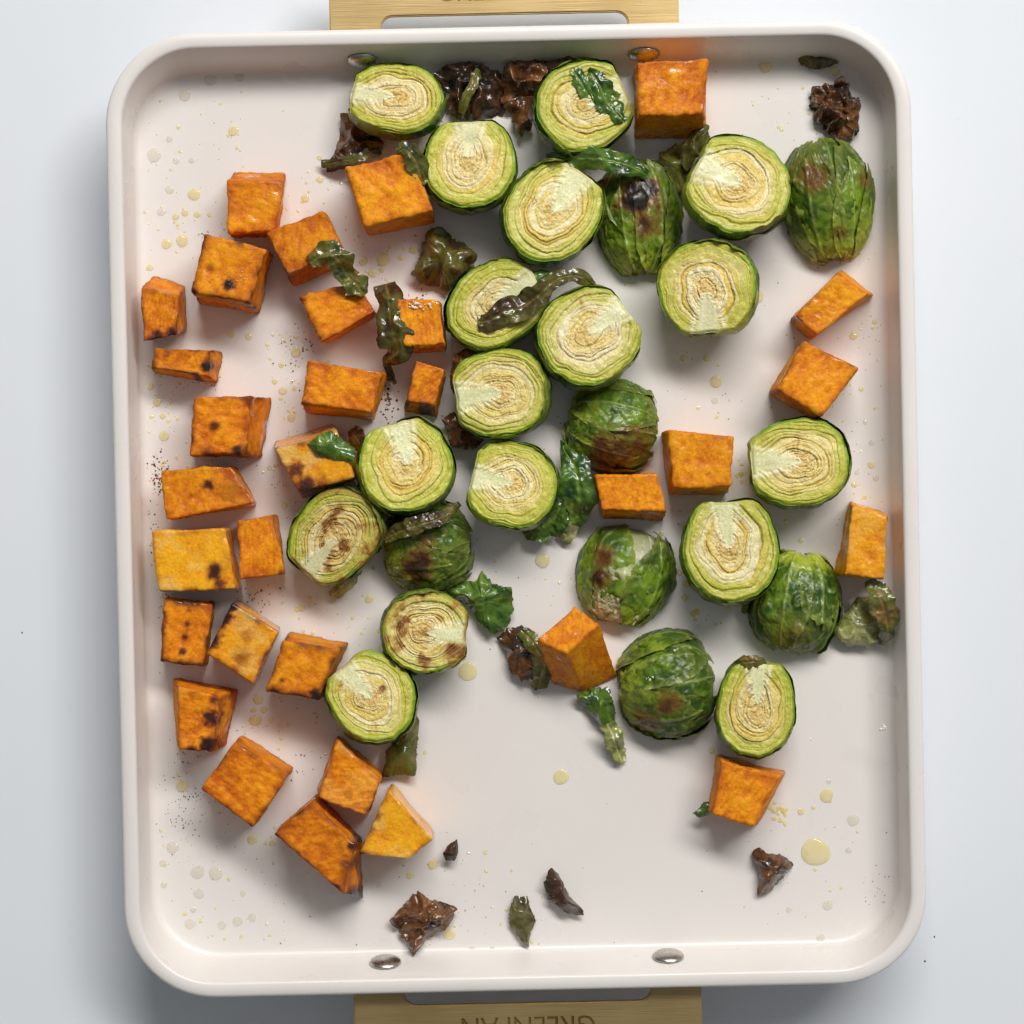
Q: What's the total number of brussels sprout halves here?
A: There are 24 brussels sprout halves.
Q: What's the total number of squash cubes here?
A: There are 31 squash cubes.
